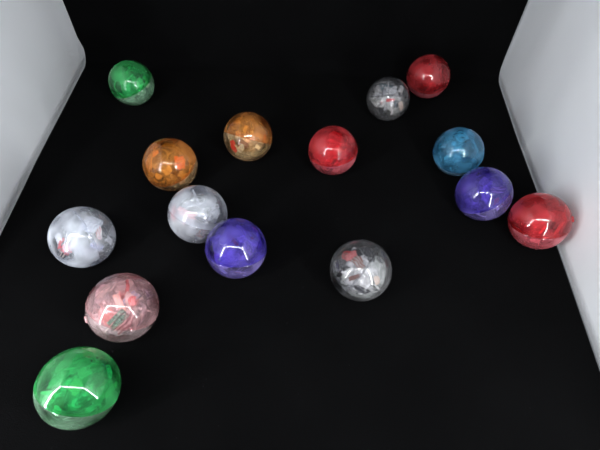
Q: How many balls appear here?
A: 15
